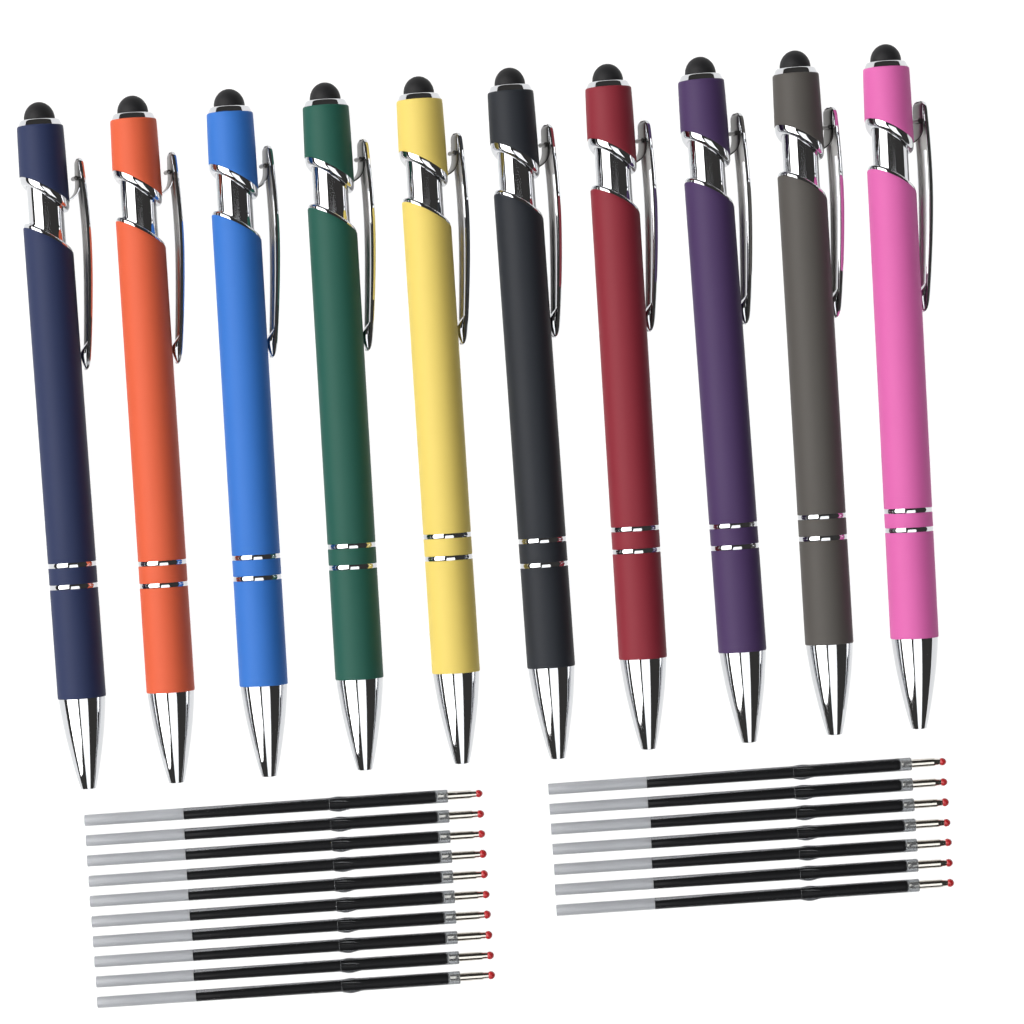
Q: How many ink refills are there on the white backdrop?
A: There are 17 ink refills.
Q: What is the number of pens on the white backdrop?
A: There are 10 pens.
